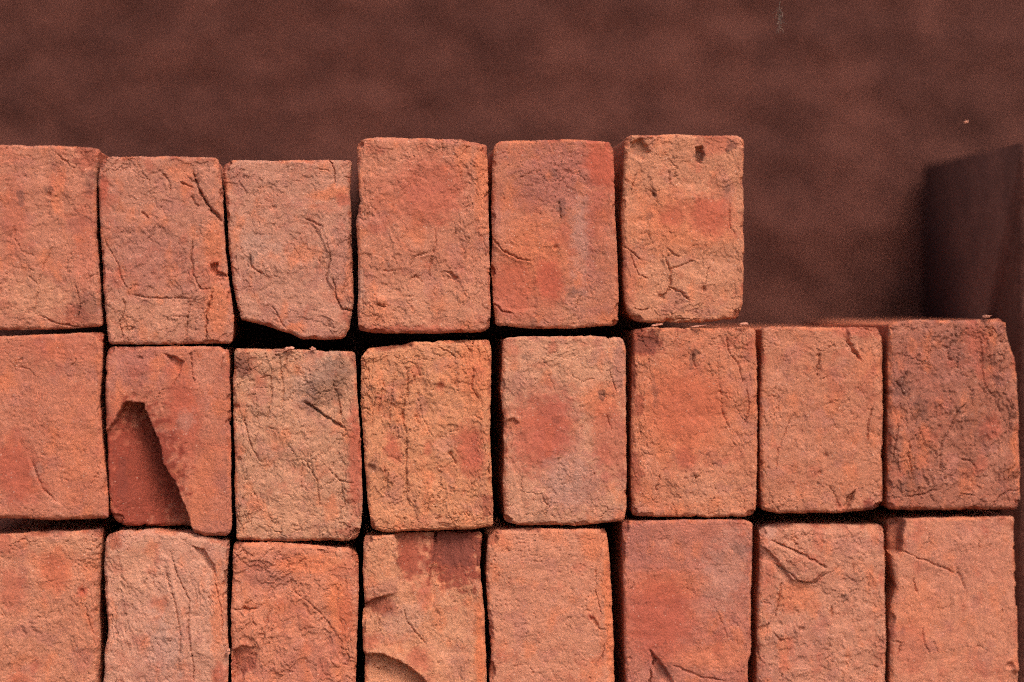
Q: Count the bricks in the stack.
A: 22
